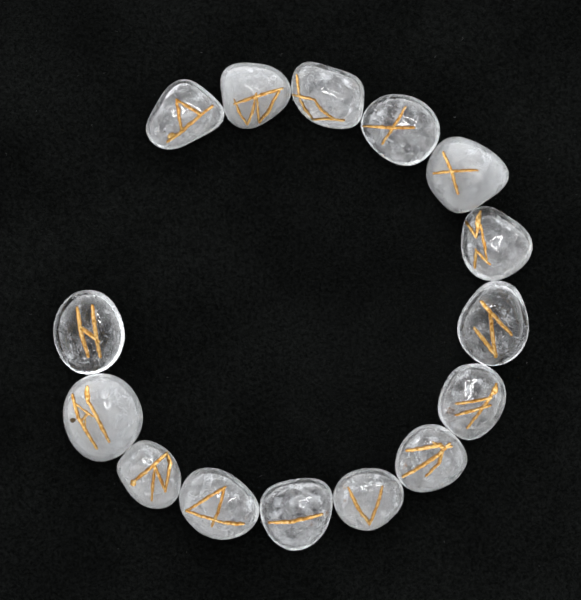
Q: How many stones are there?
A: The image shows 15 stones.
